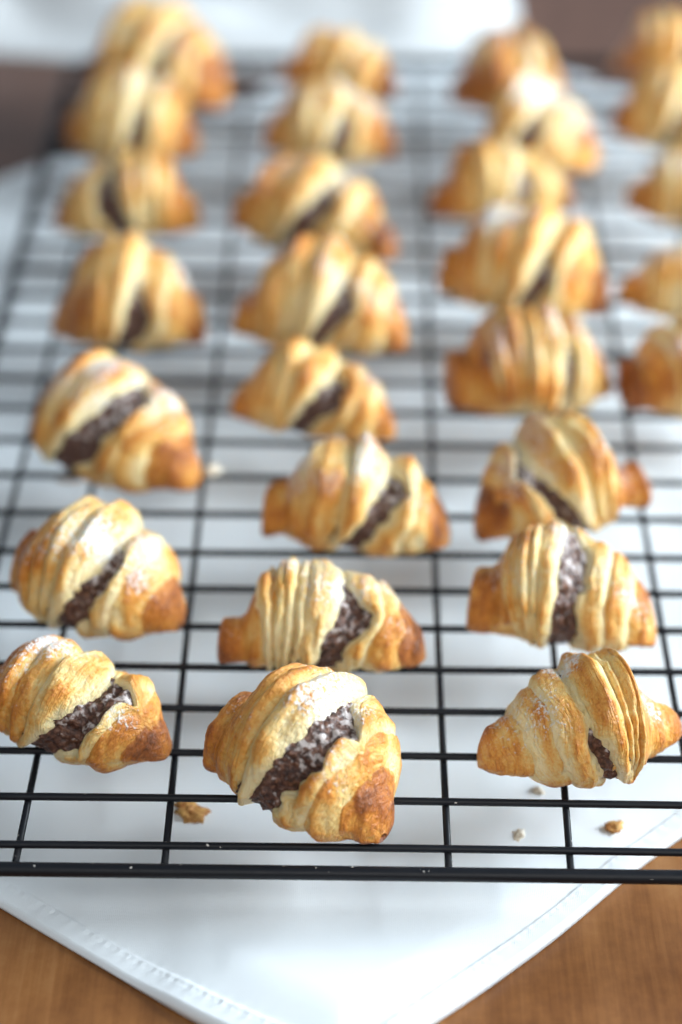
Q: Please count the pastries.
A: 28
